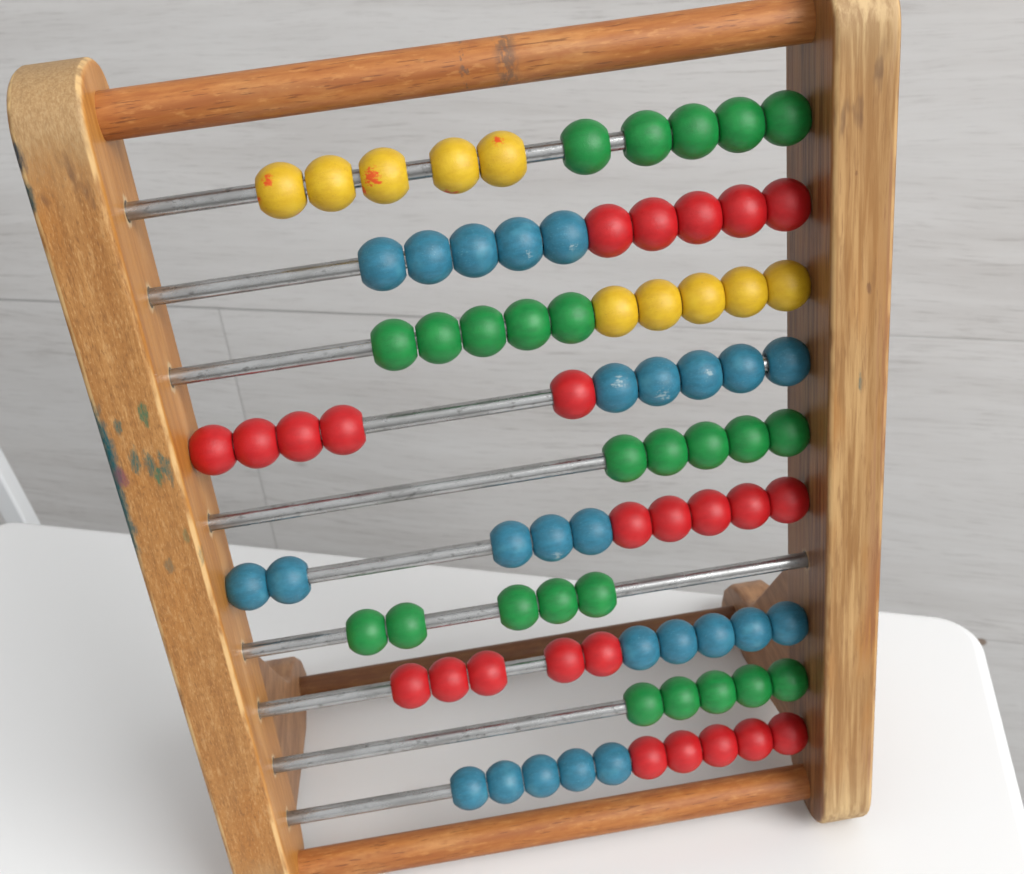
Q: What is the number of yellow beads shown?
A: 10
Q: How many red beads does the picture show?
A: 25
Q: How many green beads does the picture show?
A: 25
